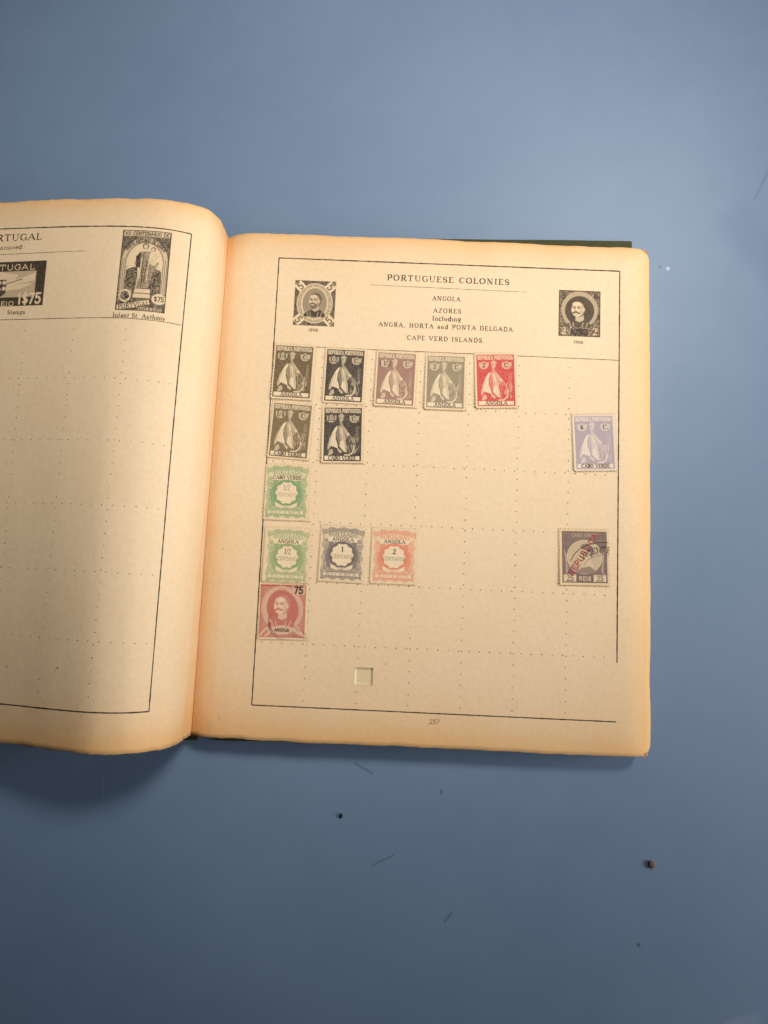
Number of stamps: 14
